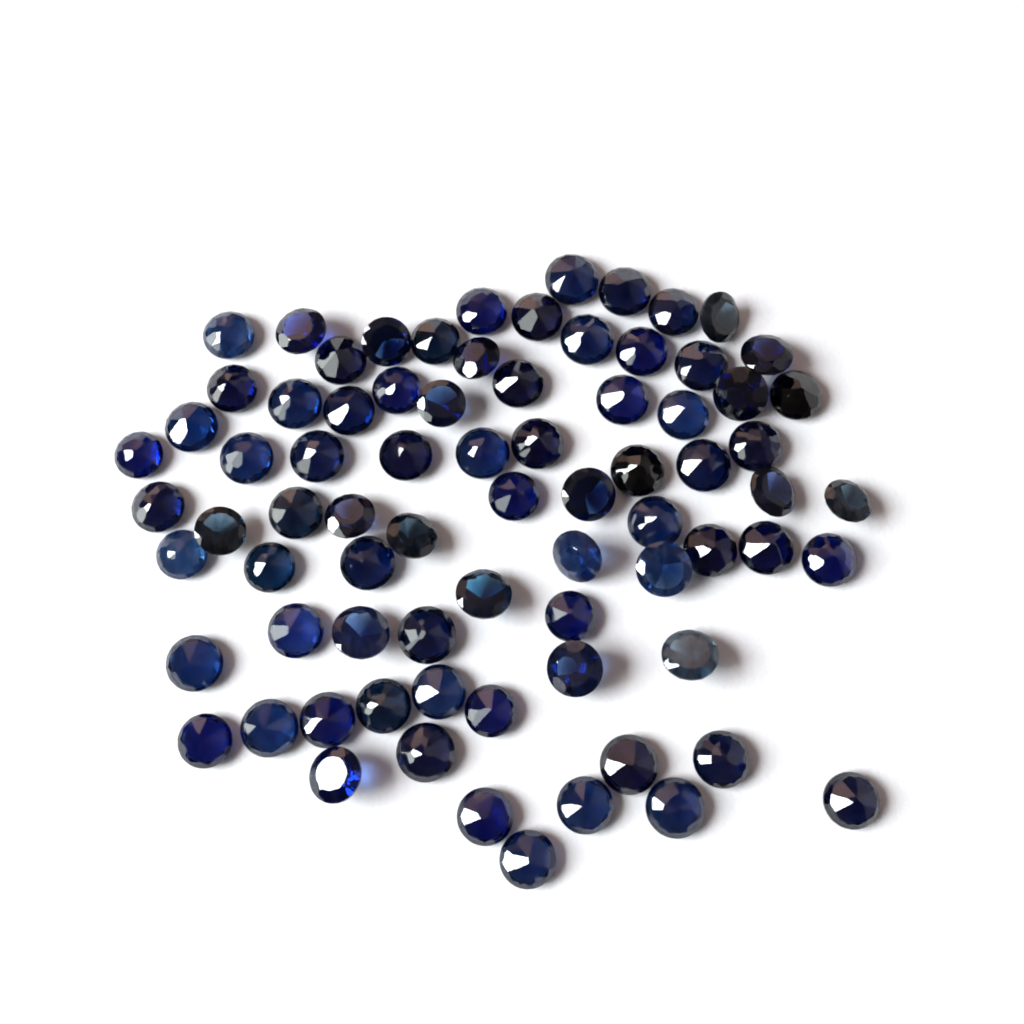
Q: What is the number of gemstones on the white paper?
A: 77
